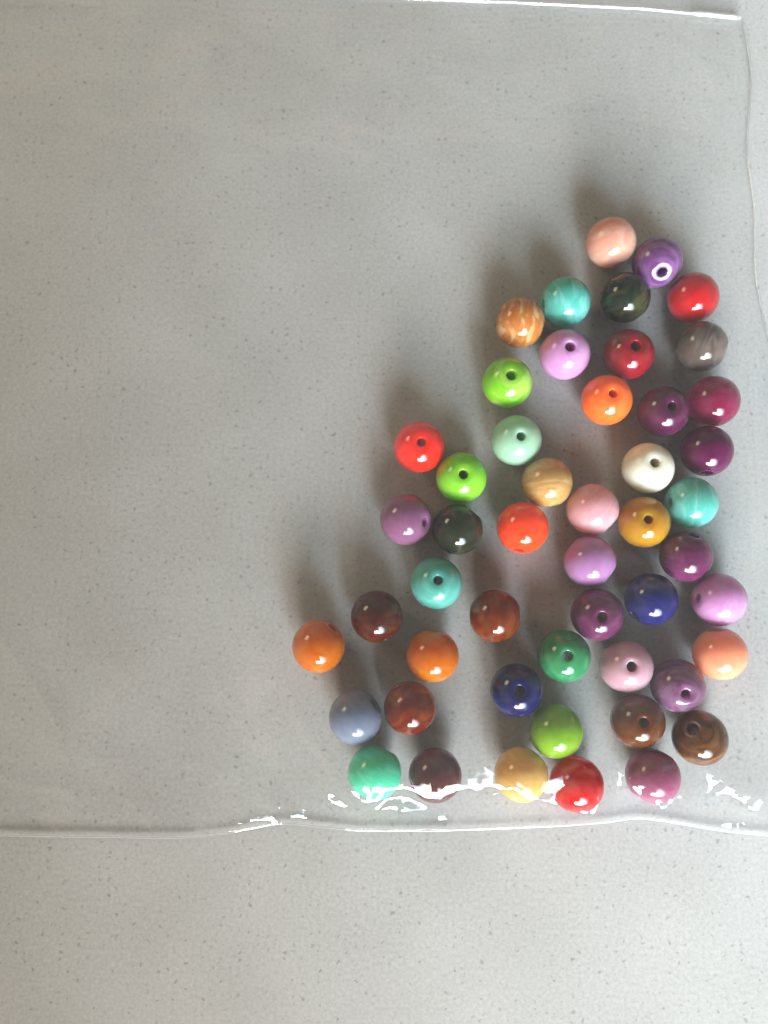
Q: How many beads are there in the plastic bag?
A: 50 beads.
